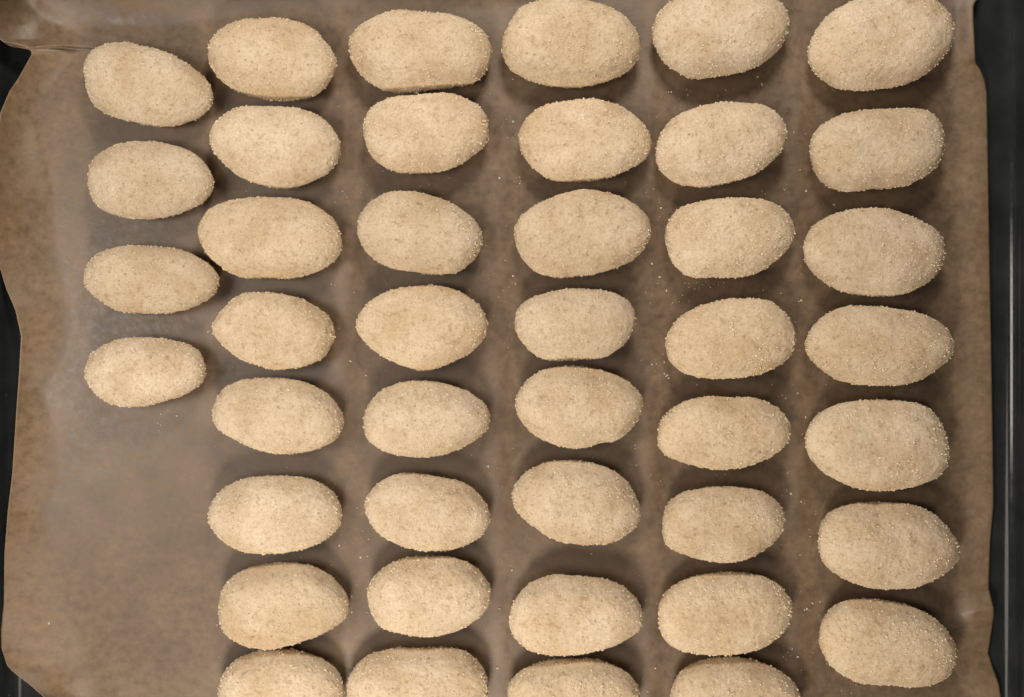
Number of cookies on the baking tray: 43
